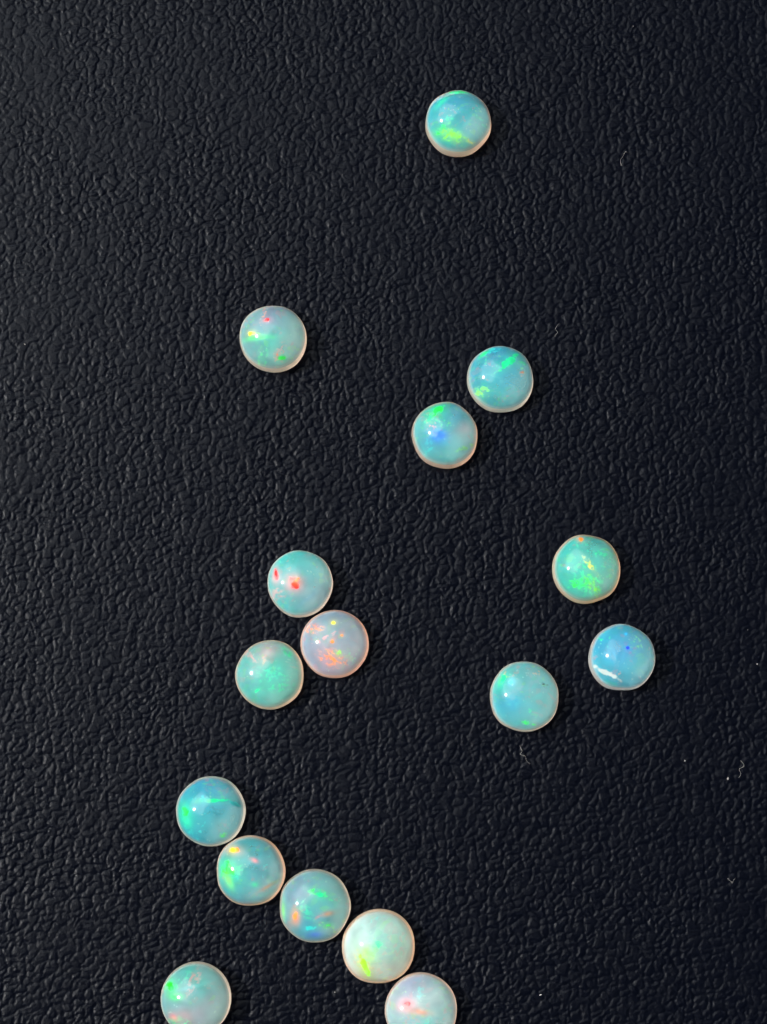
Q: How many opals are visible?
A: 16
